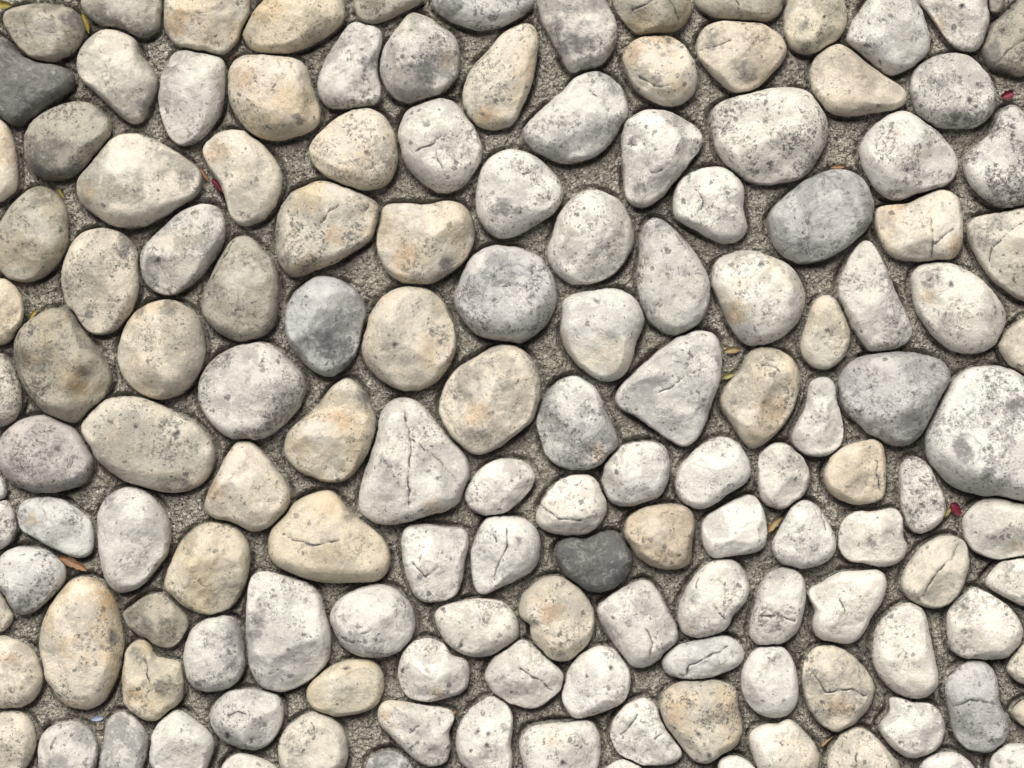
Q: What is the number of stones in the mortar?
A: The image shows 145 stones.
